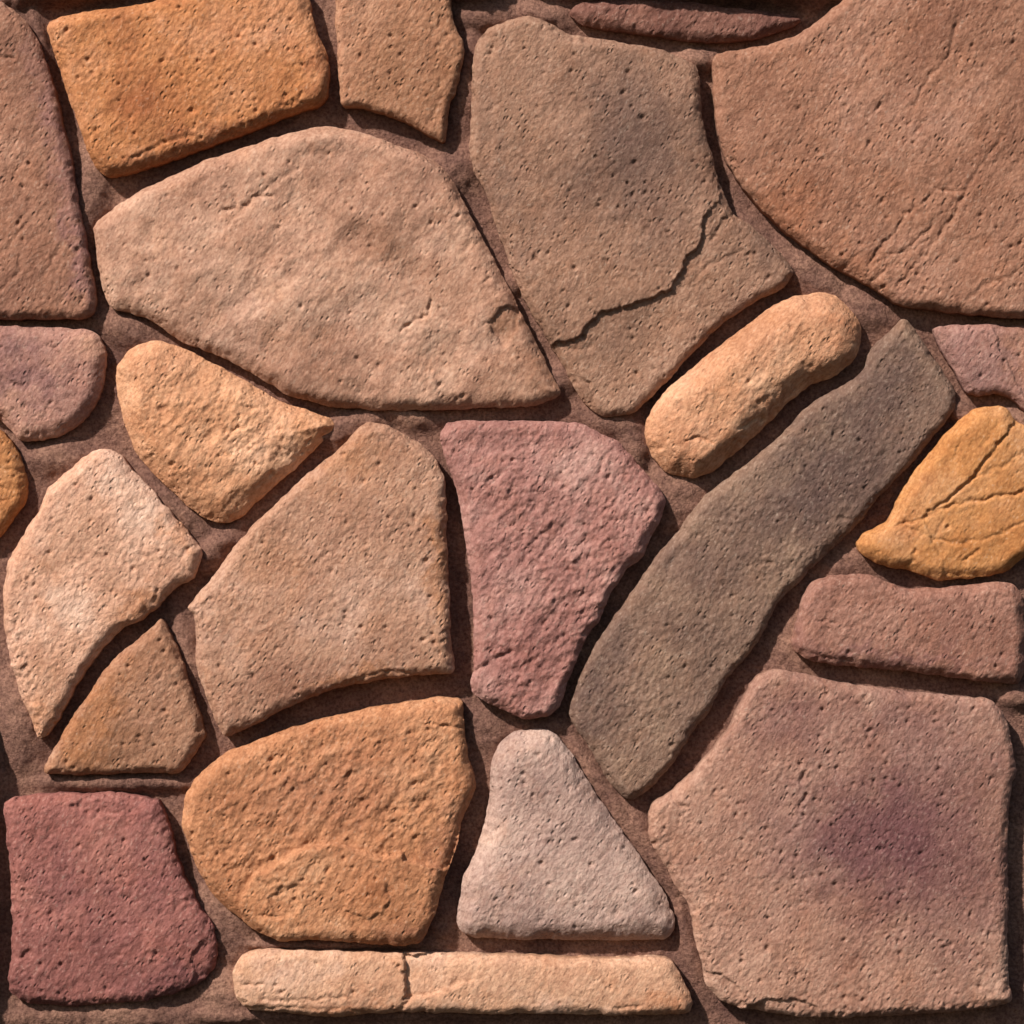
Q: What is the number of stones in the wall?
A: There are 24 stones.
